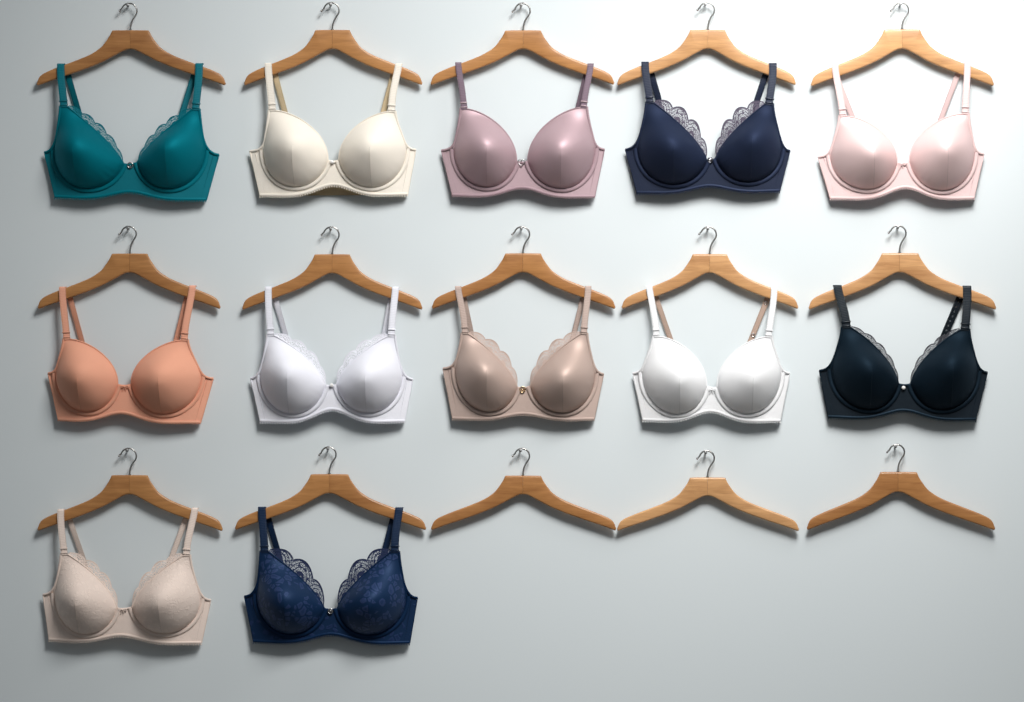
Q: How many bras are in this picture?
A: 12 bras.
